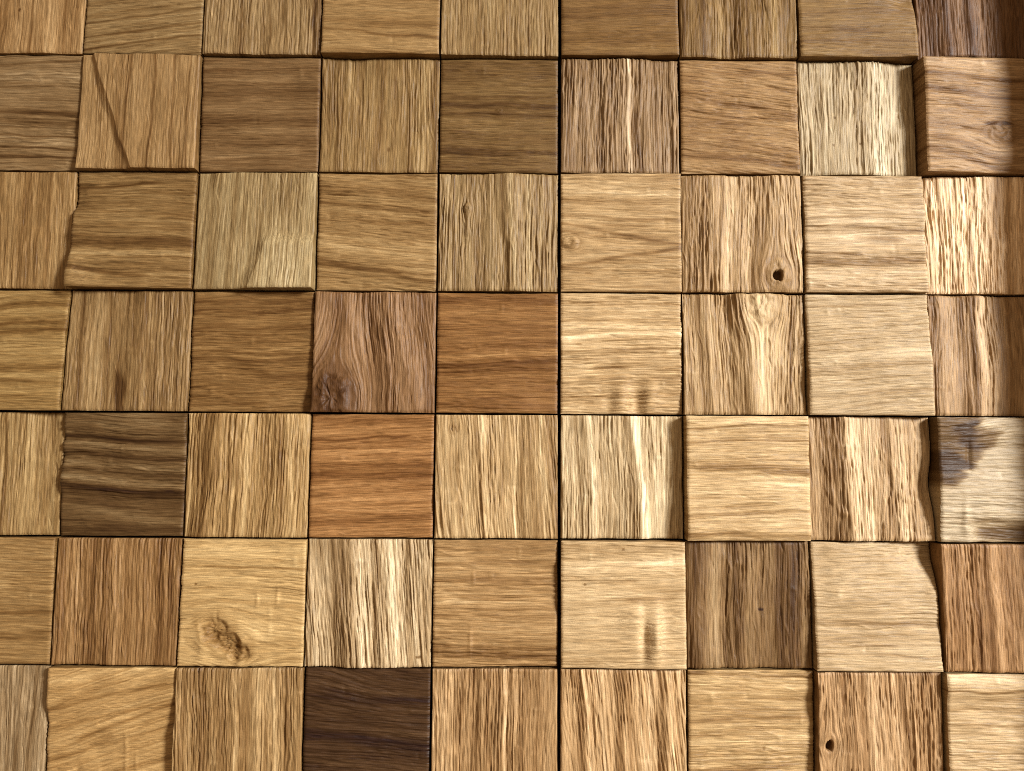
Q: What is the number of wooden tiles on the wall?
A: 63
